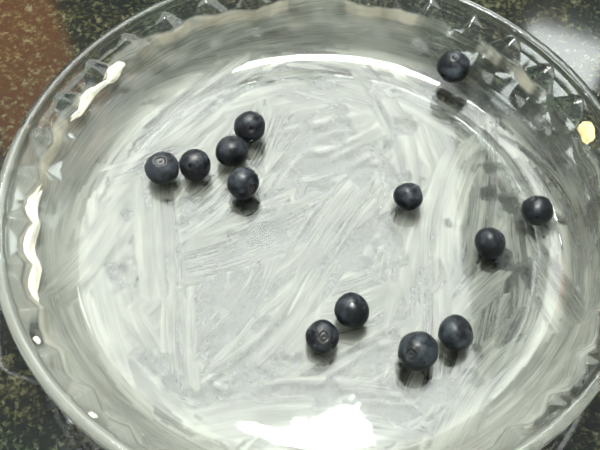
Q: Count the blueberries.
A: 13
